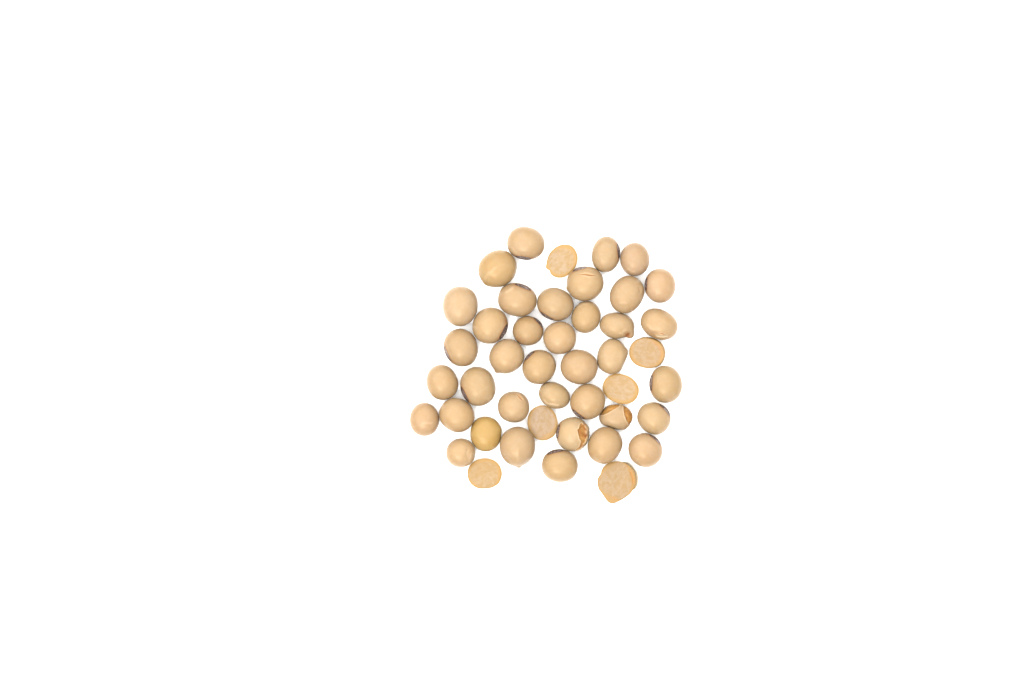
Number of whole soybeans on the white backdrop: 38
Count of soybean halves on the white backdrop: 6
